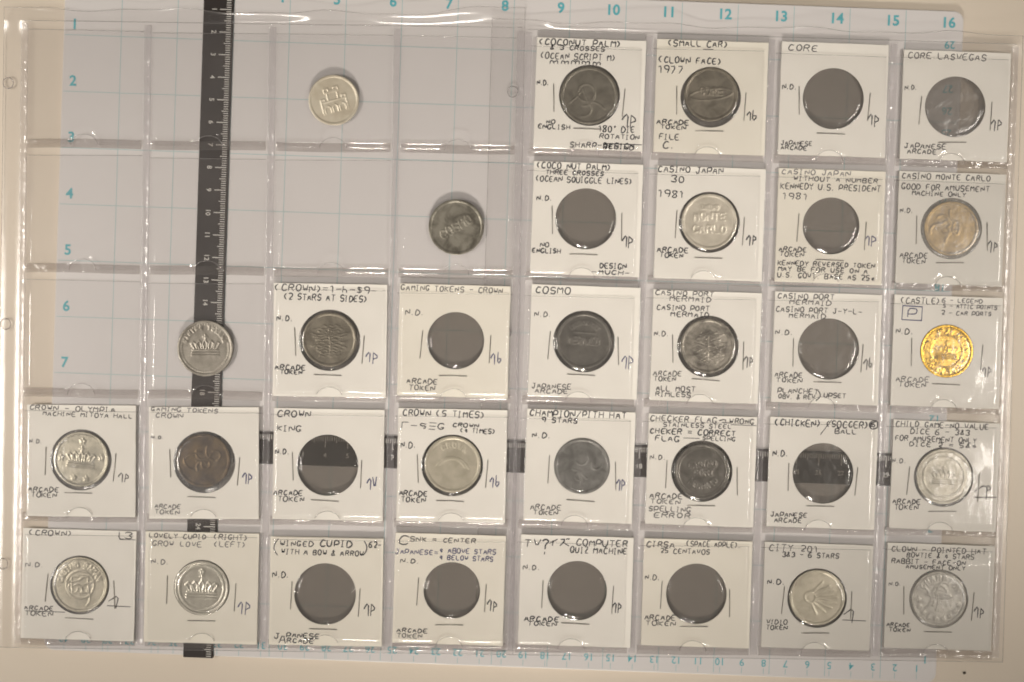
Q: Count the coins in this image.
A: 21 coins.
